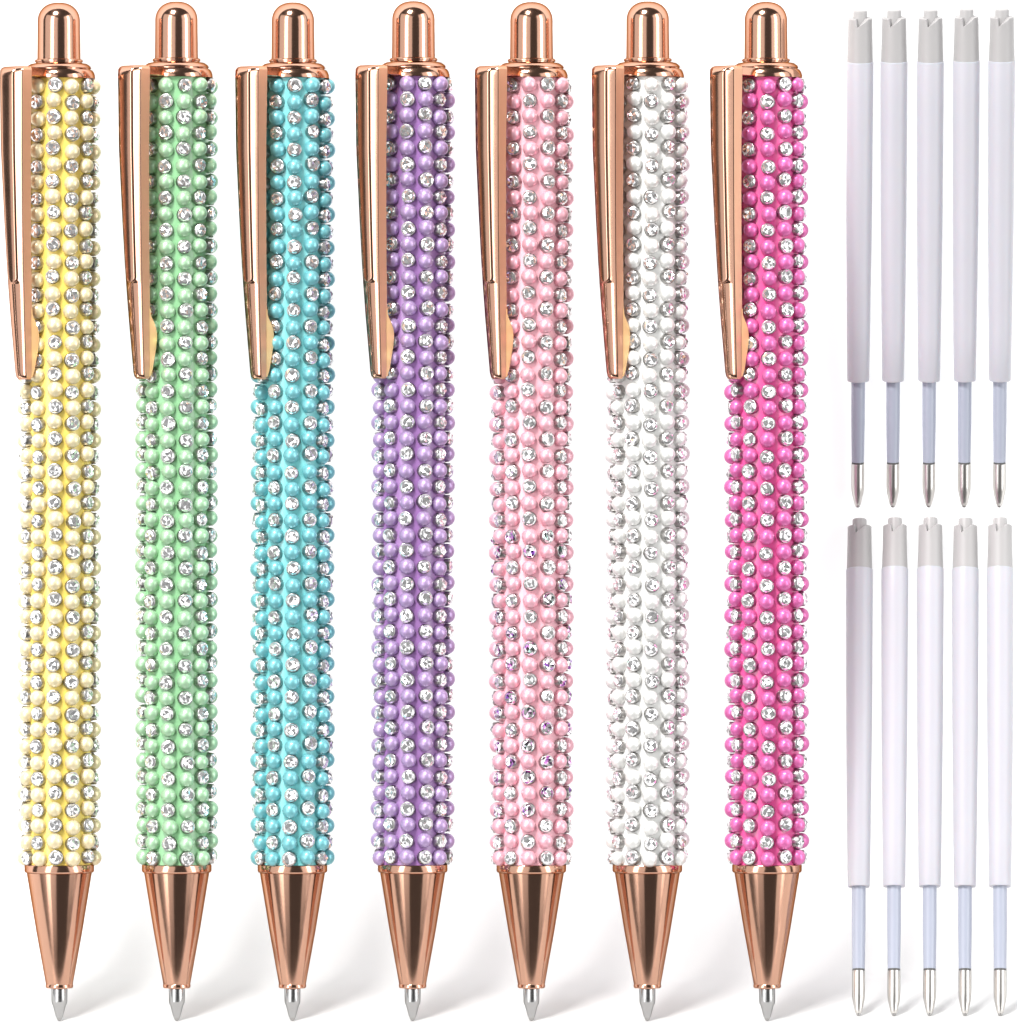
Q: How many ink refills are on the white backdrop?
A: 10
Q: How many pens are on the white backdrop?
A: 7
